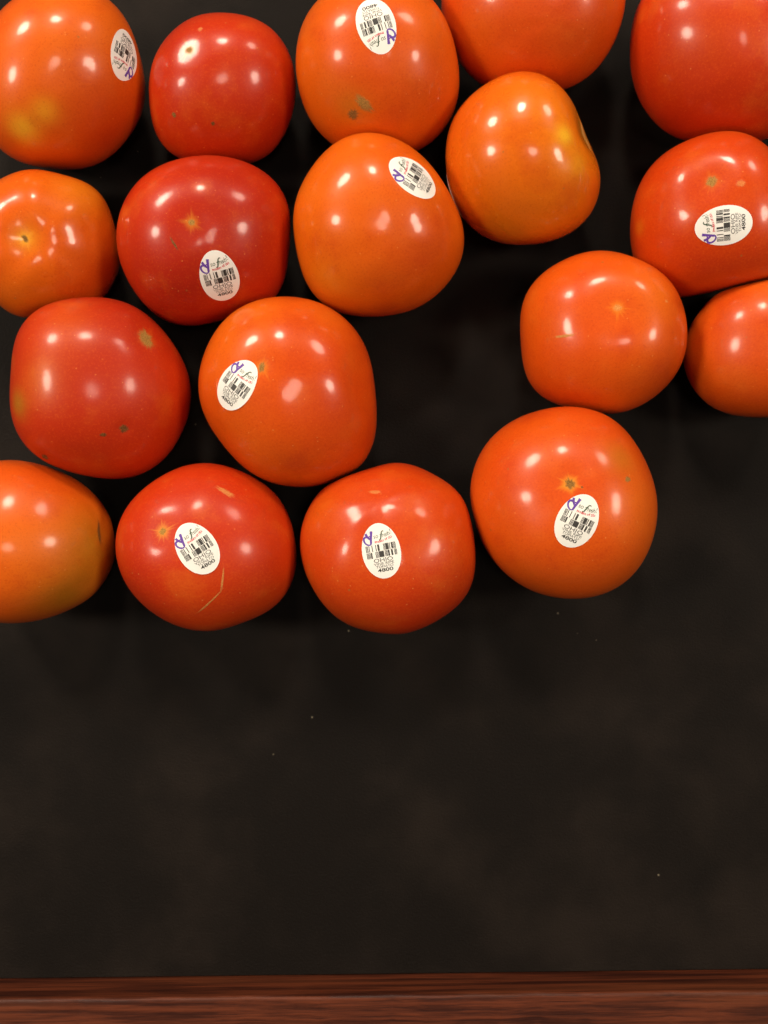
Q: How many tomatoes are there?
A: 18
